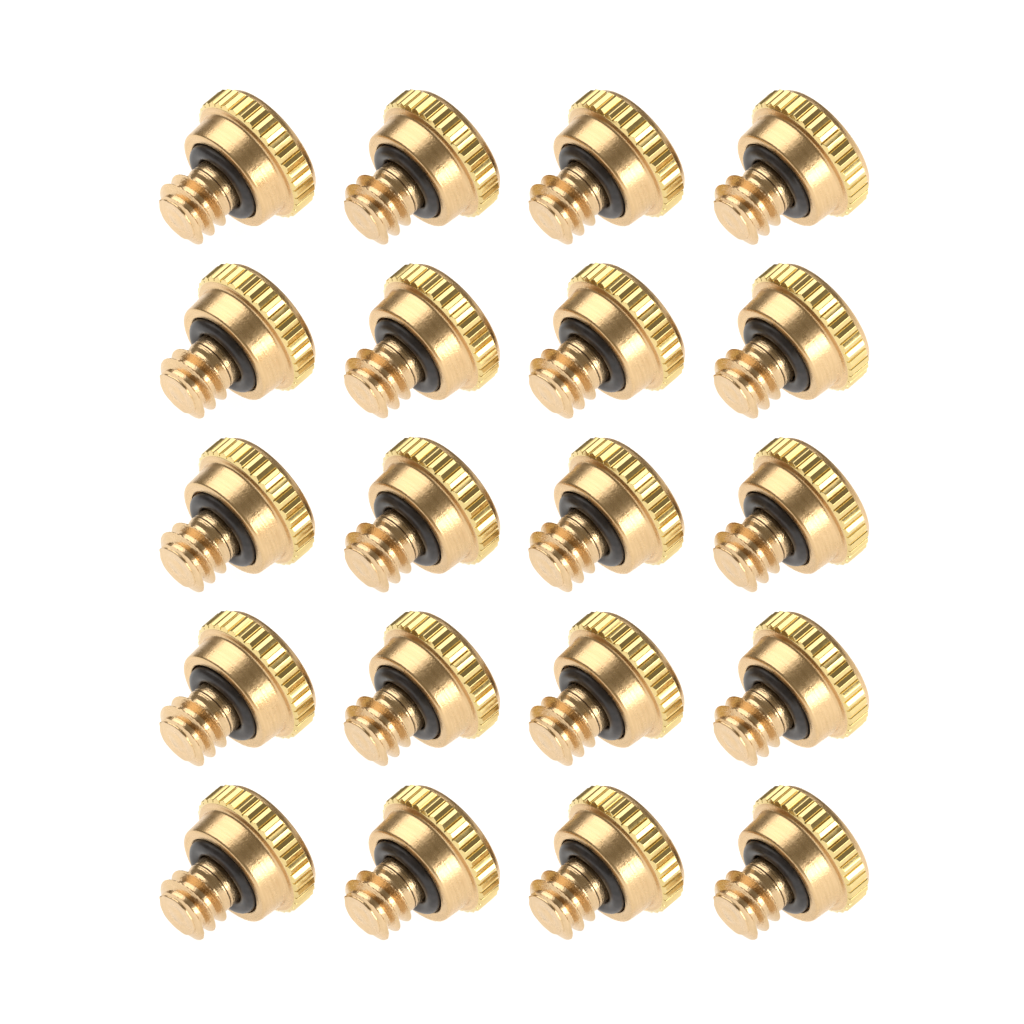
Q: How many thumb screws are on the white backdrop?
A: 20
